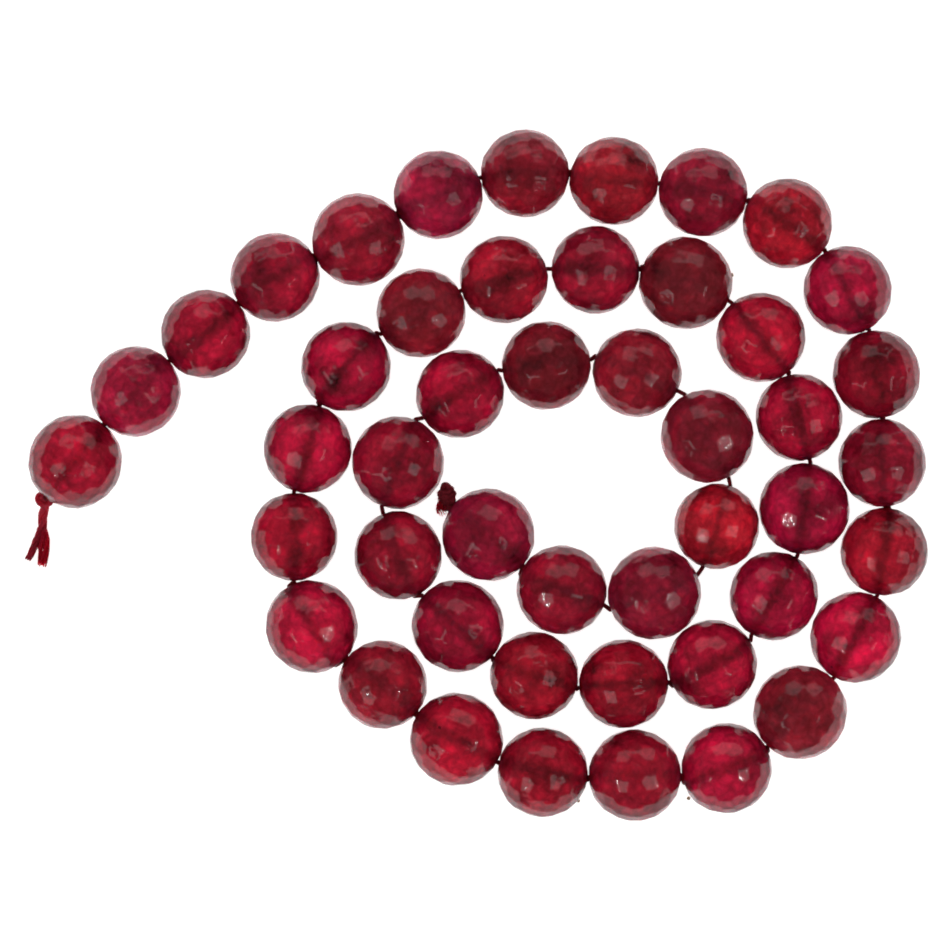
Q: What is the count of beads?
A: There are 47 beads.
